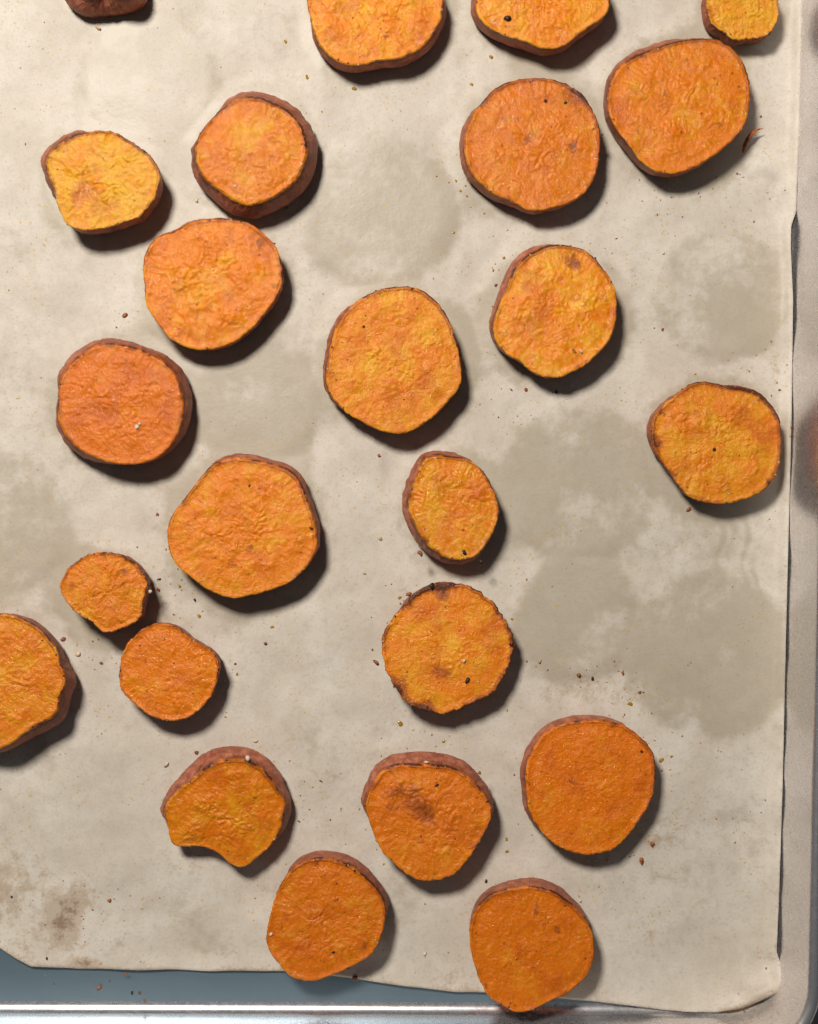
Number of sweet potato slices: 24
